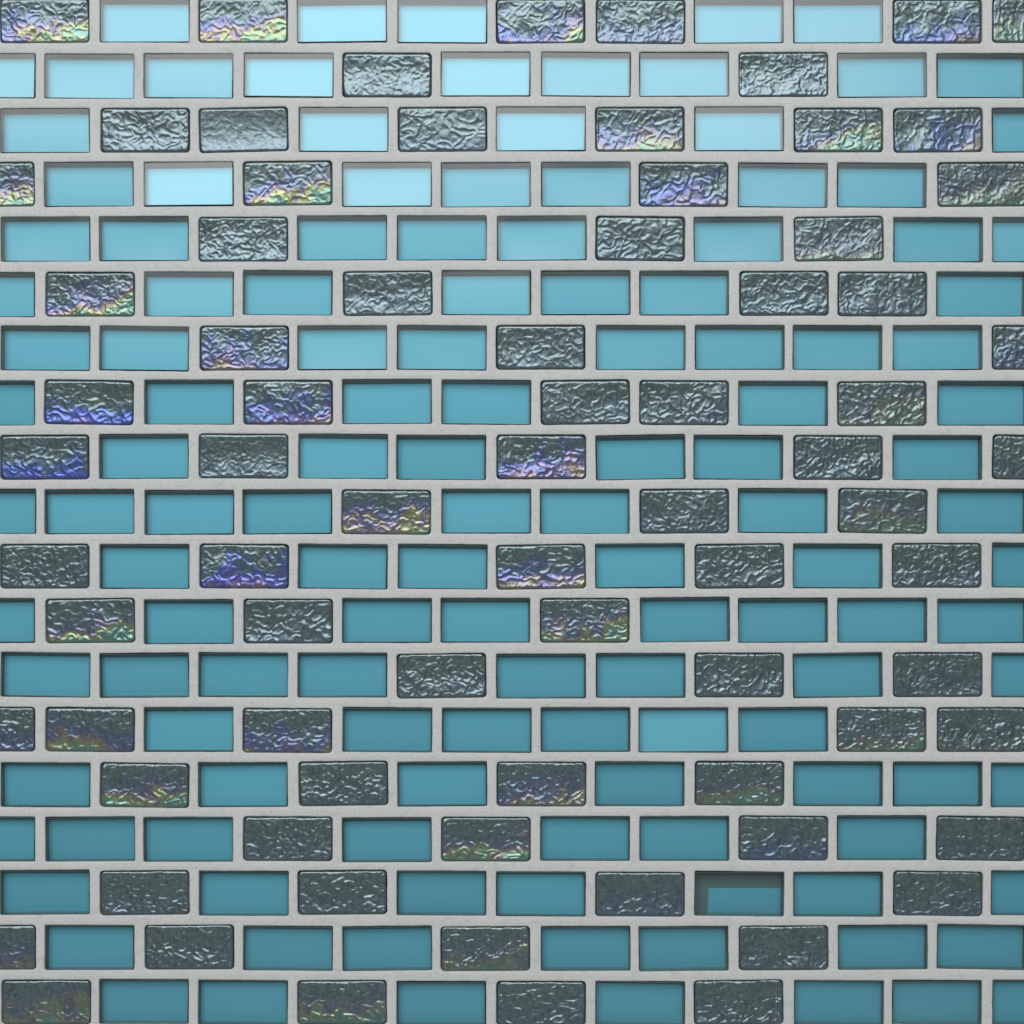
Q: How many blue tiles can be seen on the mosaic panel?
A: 132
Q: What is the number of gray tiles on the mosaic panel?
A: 77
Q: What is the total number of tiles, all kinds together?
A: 209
